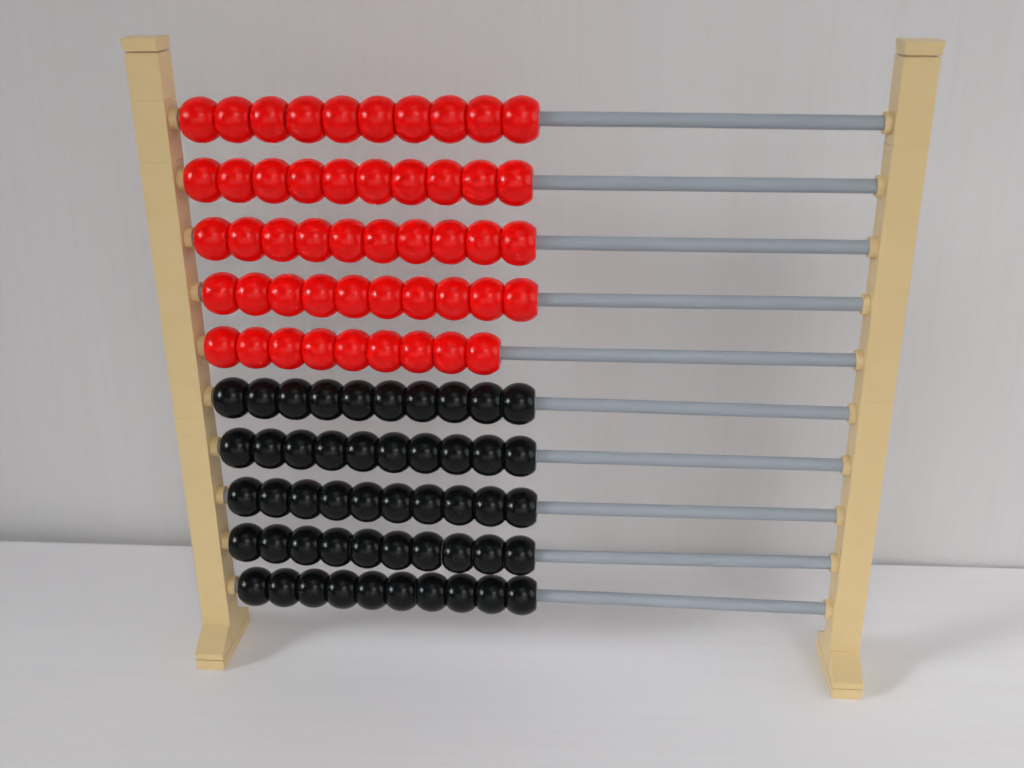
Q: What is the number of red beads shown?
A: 49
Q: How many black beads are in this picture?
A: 50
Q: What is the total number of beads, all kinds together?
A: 99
